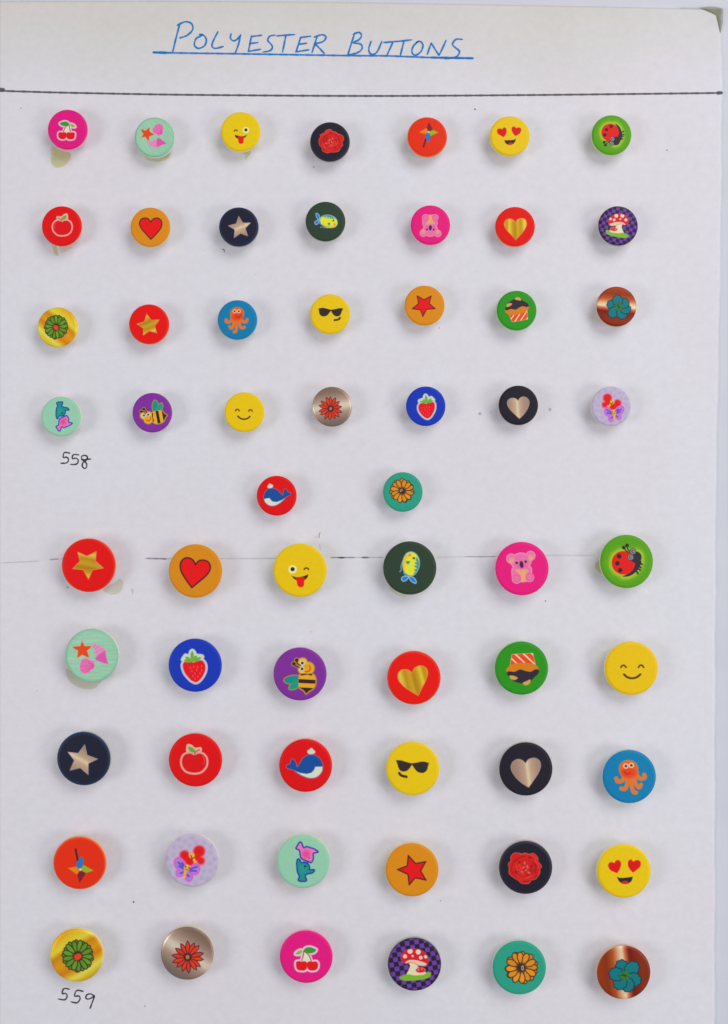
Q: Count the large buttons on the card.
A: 30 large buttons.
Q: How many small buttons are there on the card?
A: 30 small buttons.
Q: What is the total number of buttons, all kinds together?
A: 60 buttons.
